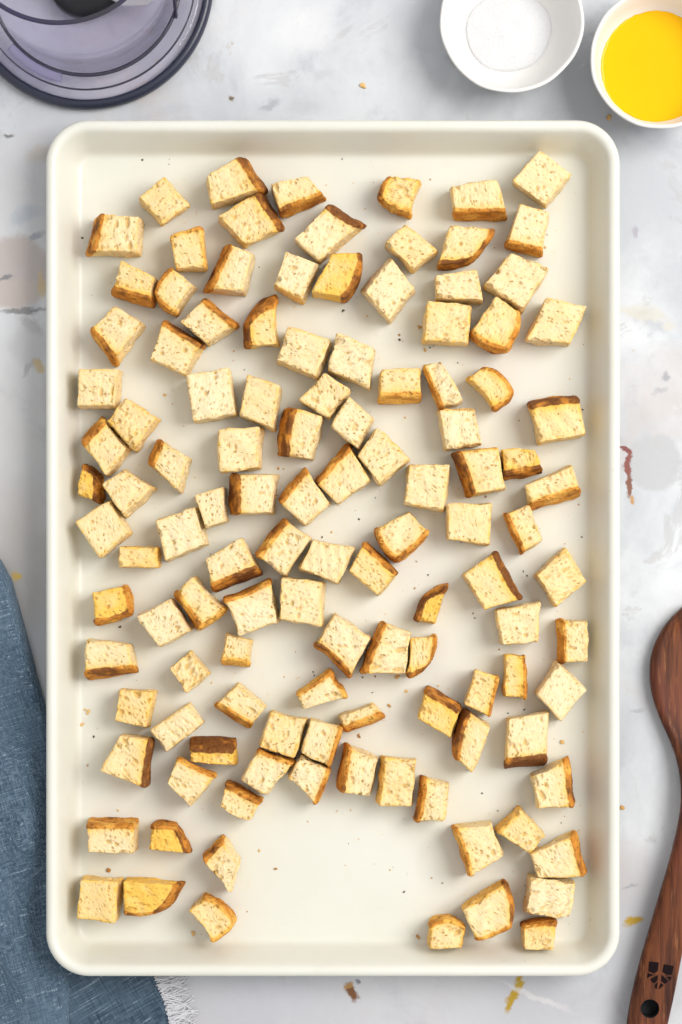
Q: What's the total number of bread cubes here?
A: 118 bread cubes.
